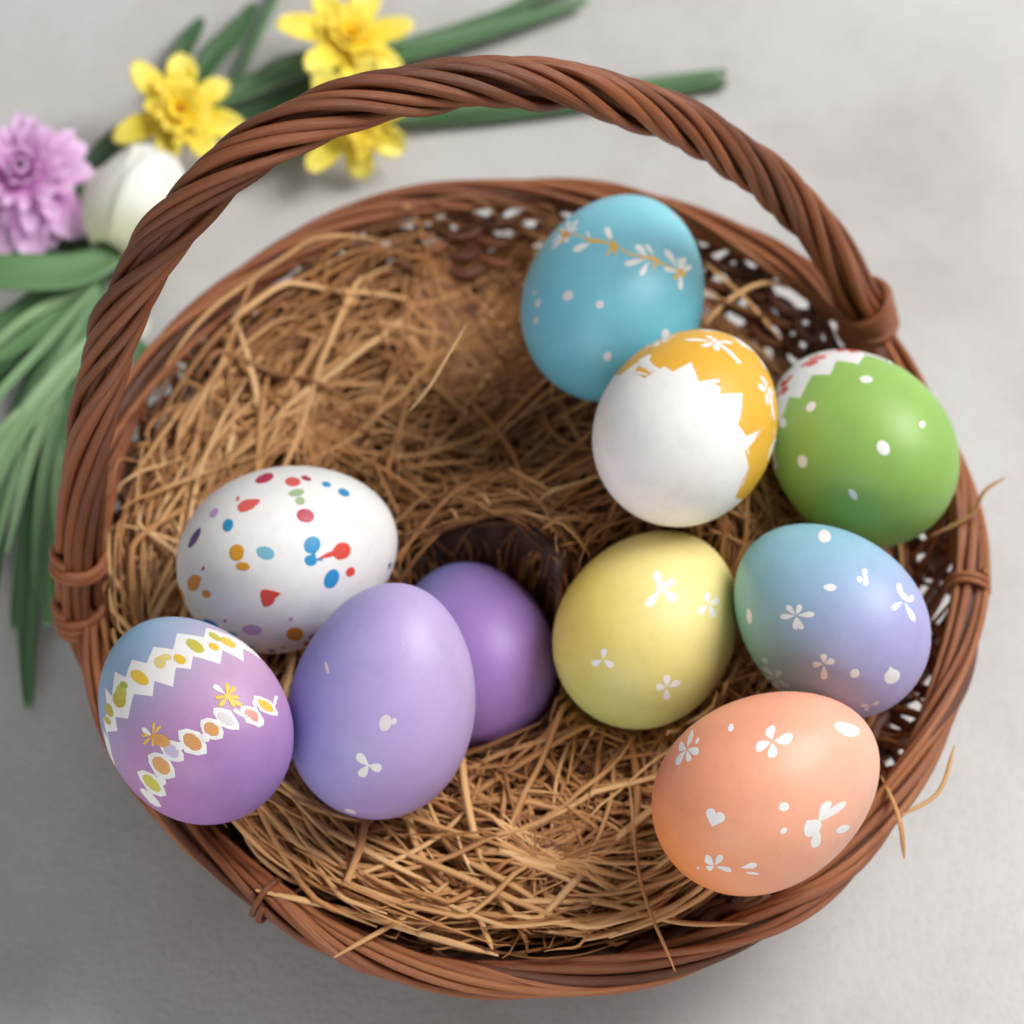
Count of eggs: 10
